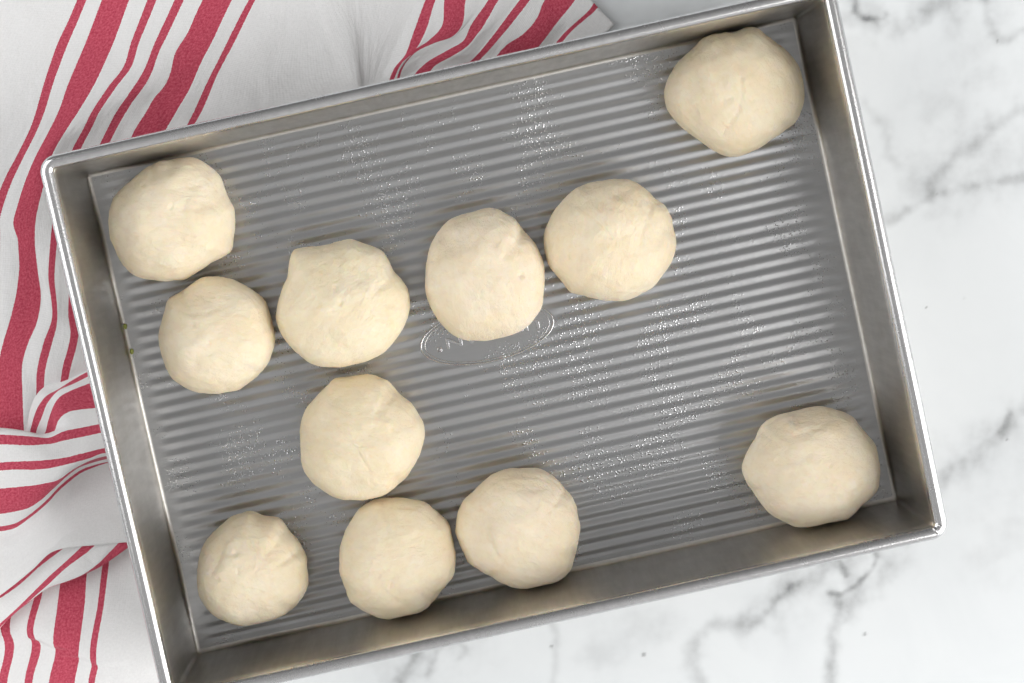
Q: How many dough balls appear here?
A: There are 11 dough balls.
